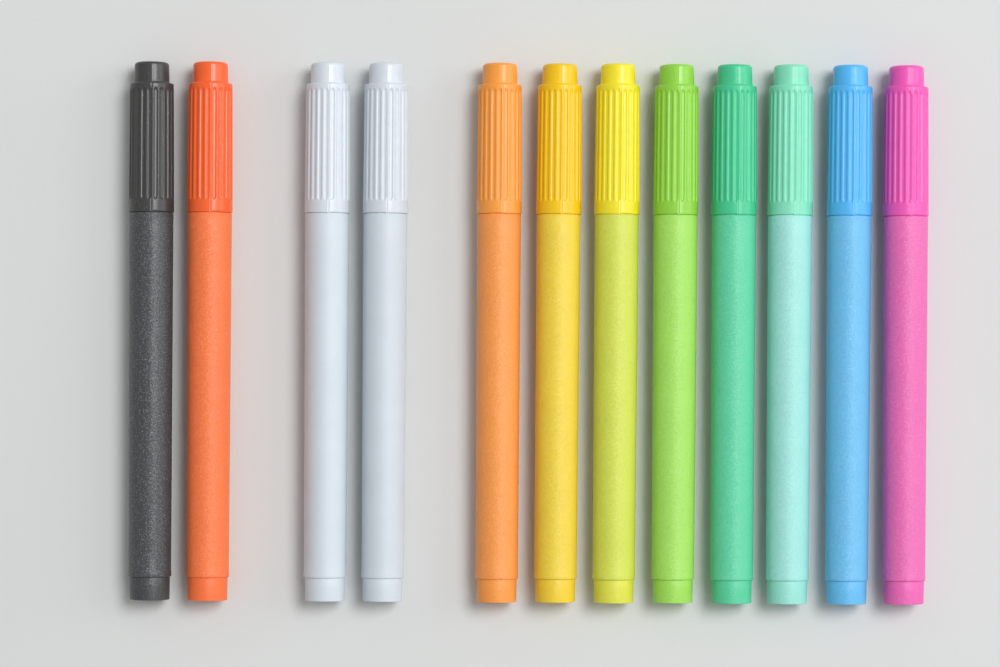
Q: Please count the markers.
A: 12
